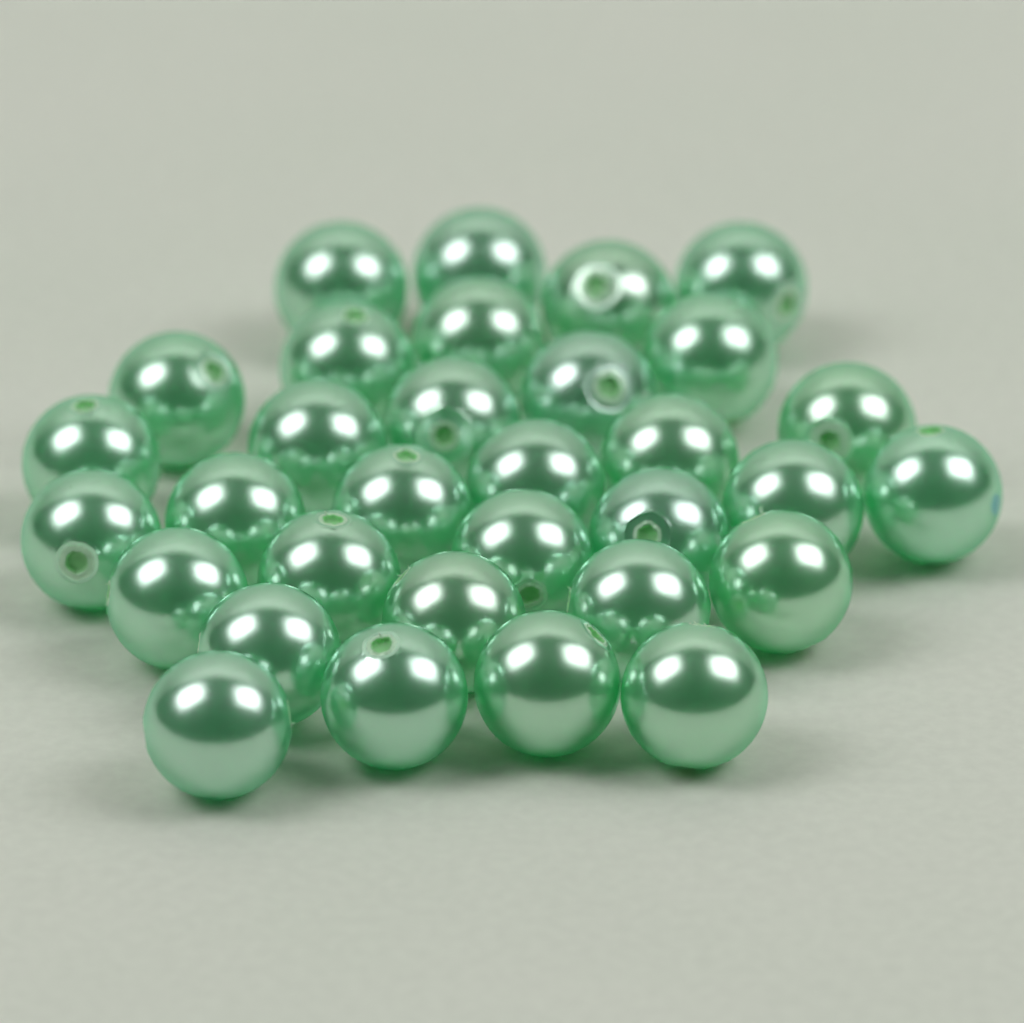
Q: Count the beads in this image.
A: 32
